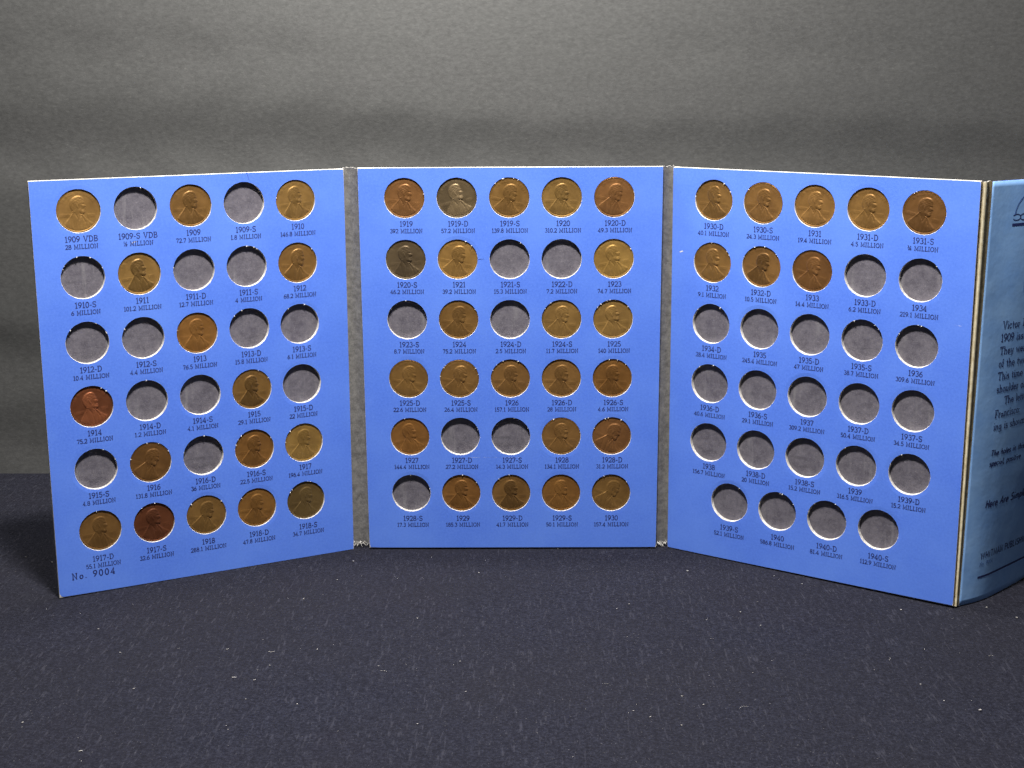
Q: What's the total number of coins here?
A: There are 47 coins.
